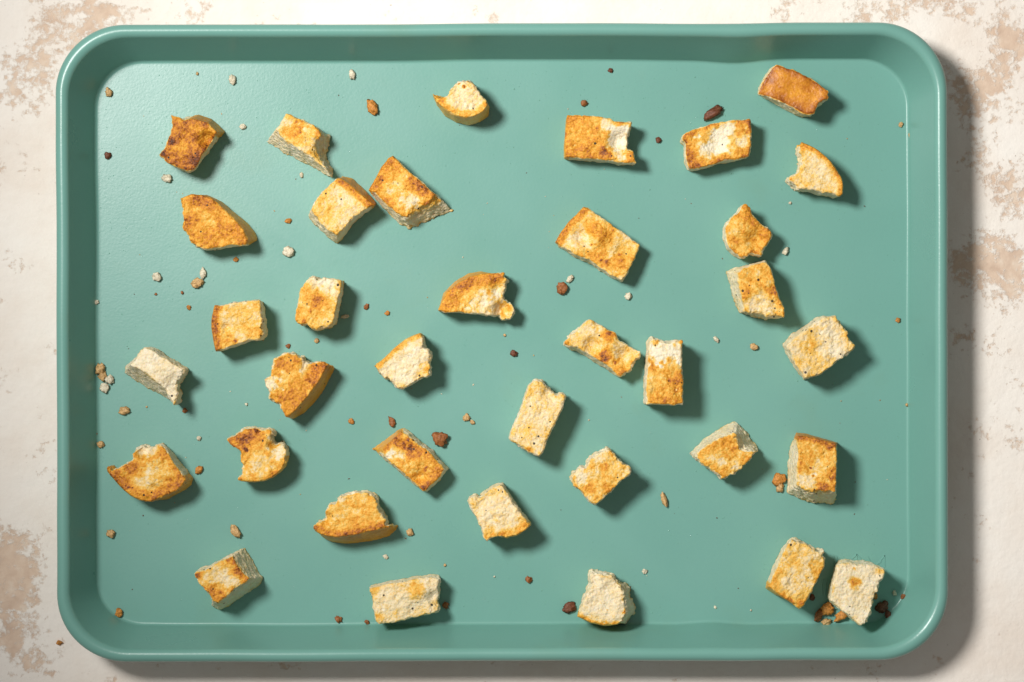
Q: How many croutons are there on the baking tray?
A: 36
